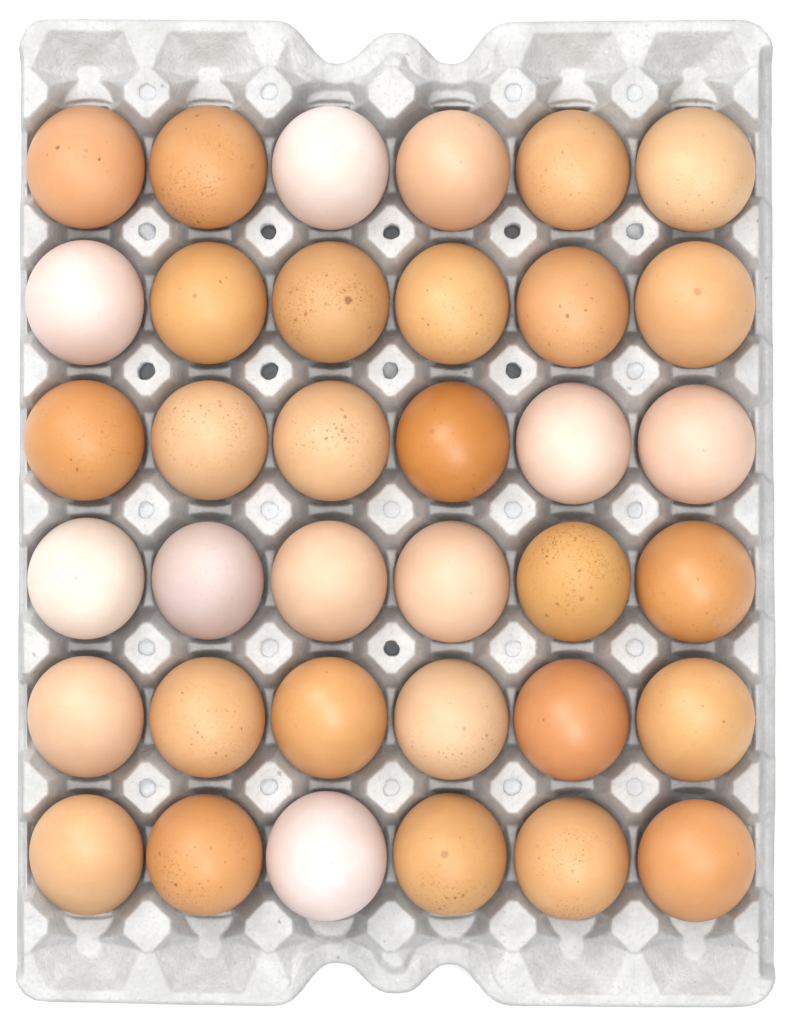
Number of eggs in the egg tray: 36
